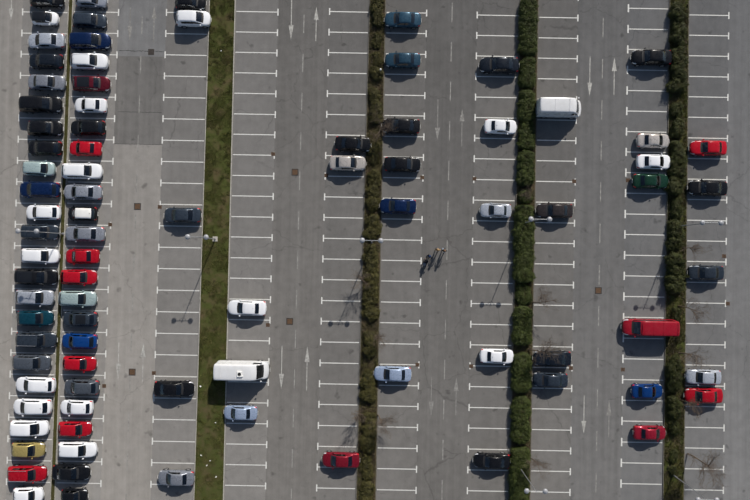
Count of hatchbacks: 42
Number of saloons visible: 41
